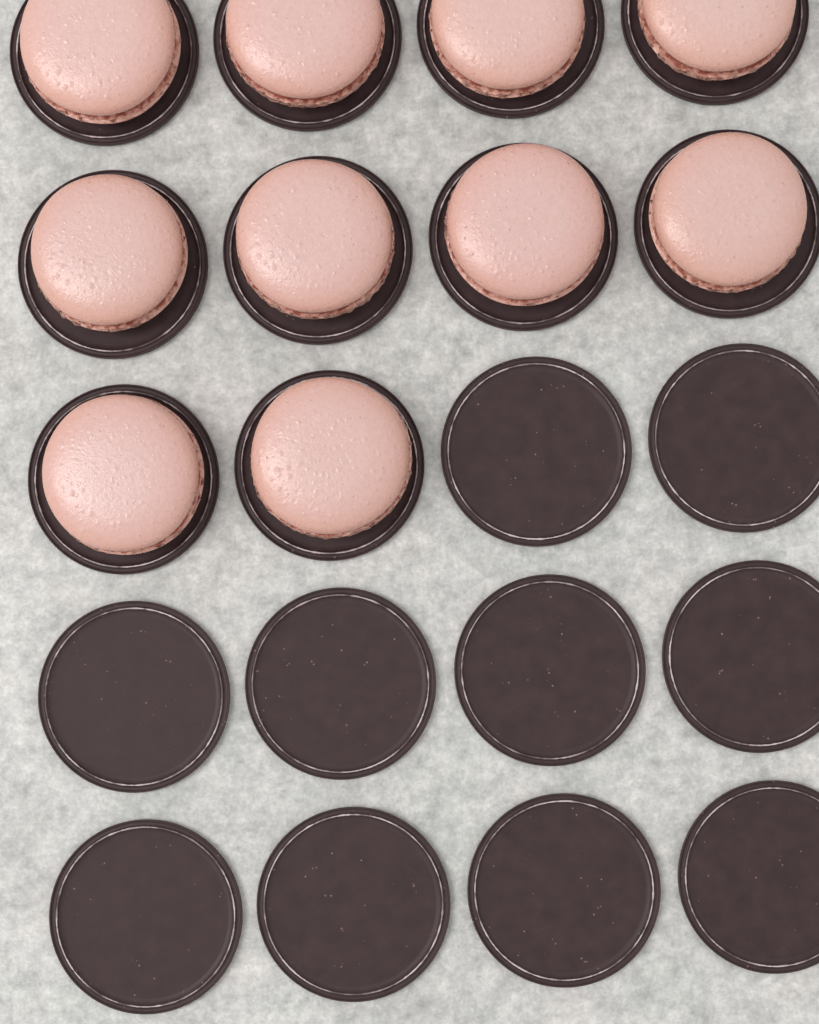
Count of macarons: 10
